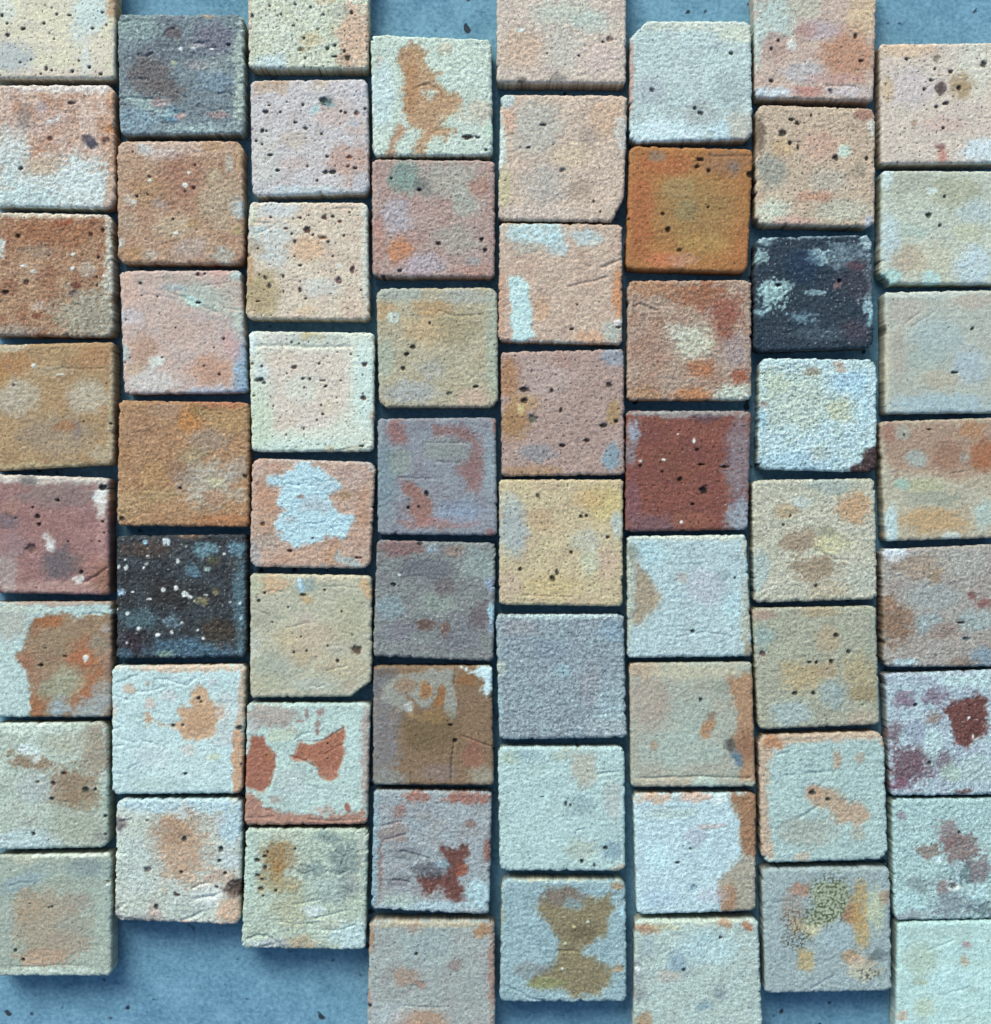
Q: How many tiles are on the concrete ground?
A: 63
